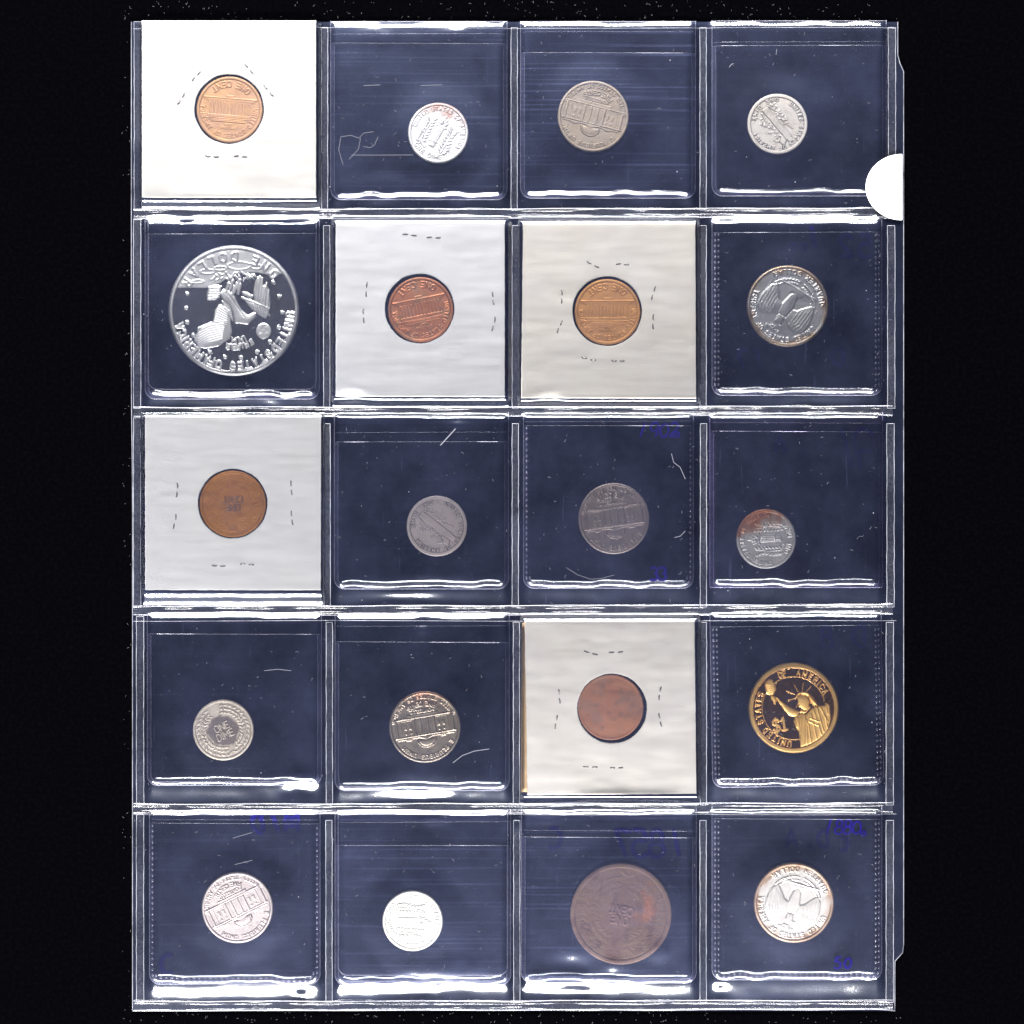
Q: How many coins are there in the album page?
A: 20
